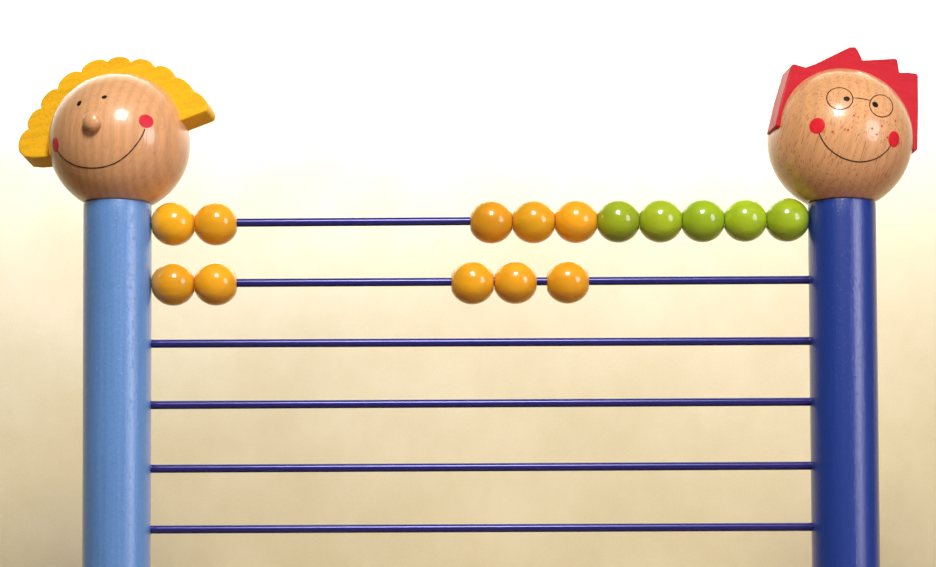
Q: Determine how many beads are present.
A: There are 15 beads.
